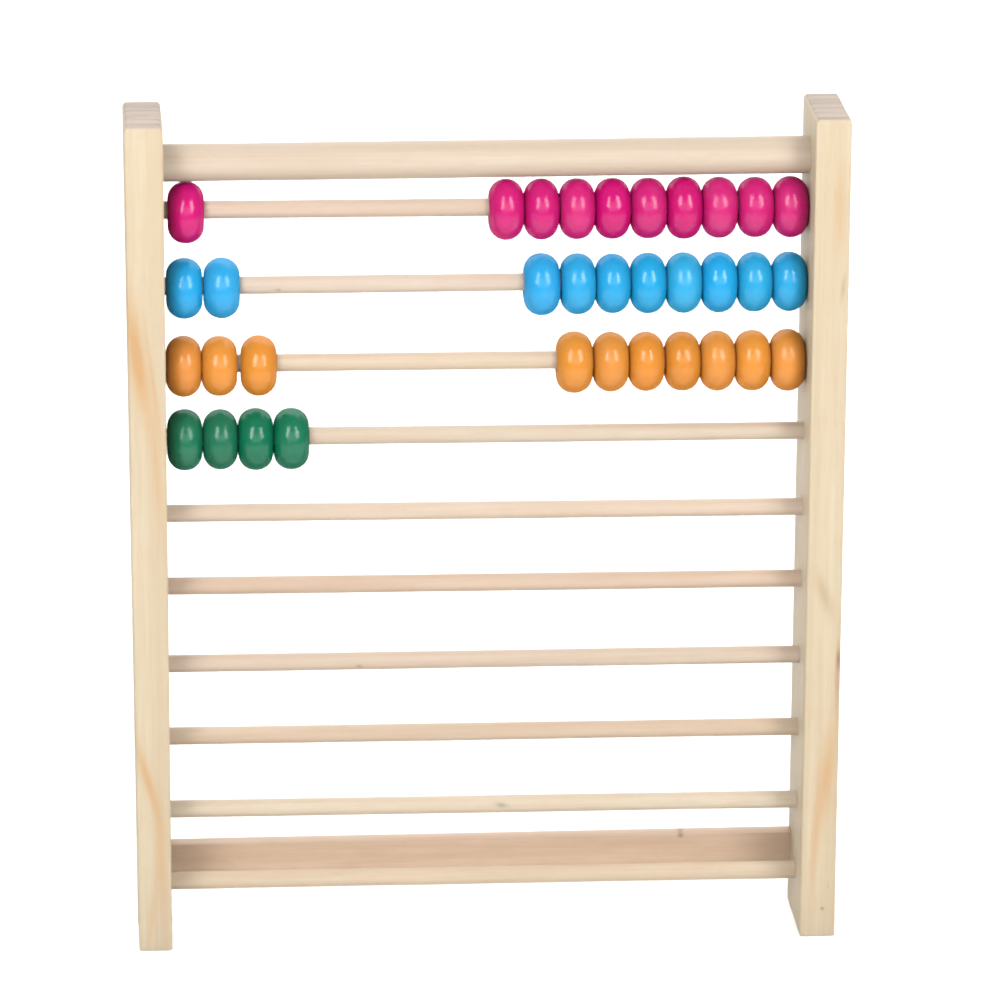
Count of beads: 34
